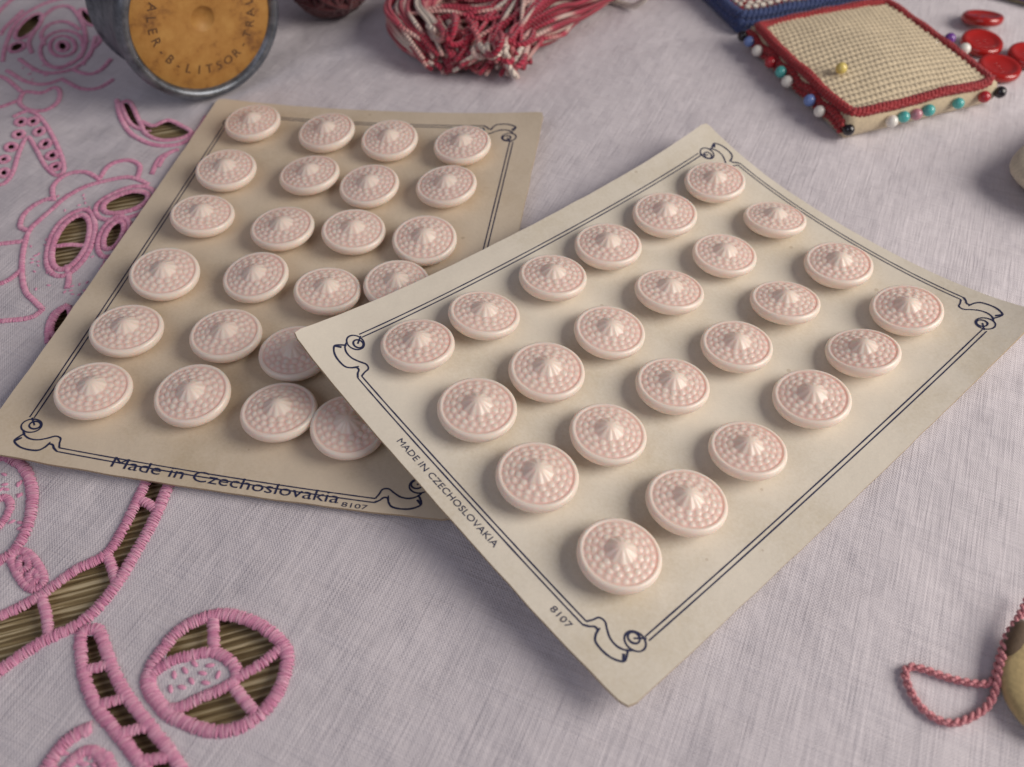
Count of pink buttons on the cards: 47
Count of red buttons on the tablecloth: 4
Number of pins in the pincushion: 19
